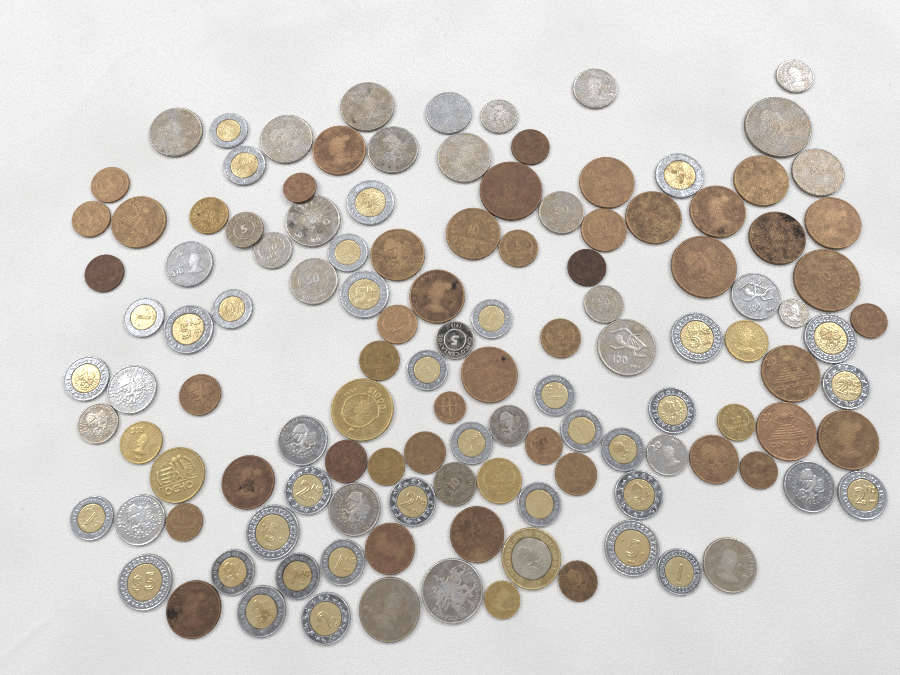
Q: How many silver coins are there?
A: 34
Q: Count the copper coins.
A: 43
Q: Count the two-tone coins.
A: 36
